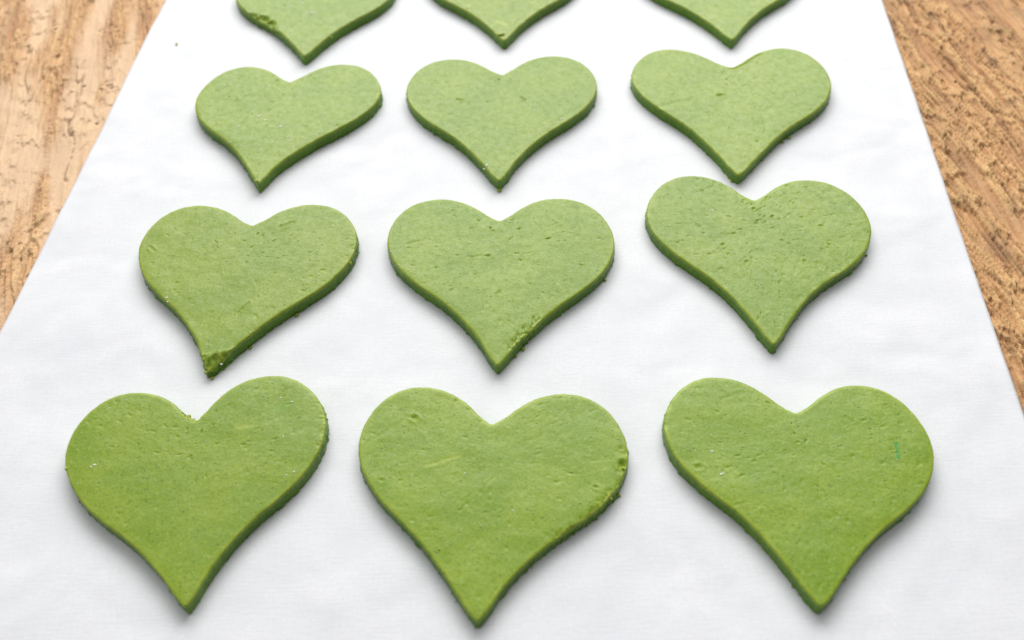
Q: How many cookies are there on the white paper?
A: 12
